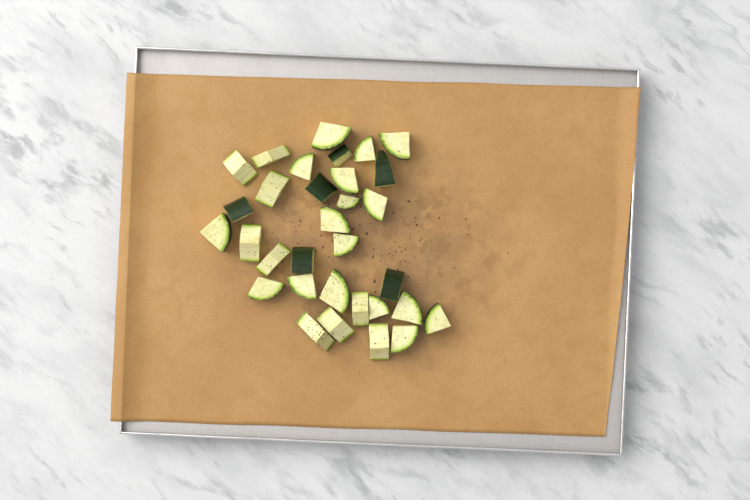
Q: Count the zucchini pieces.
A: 32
